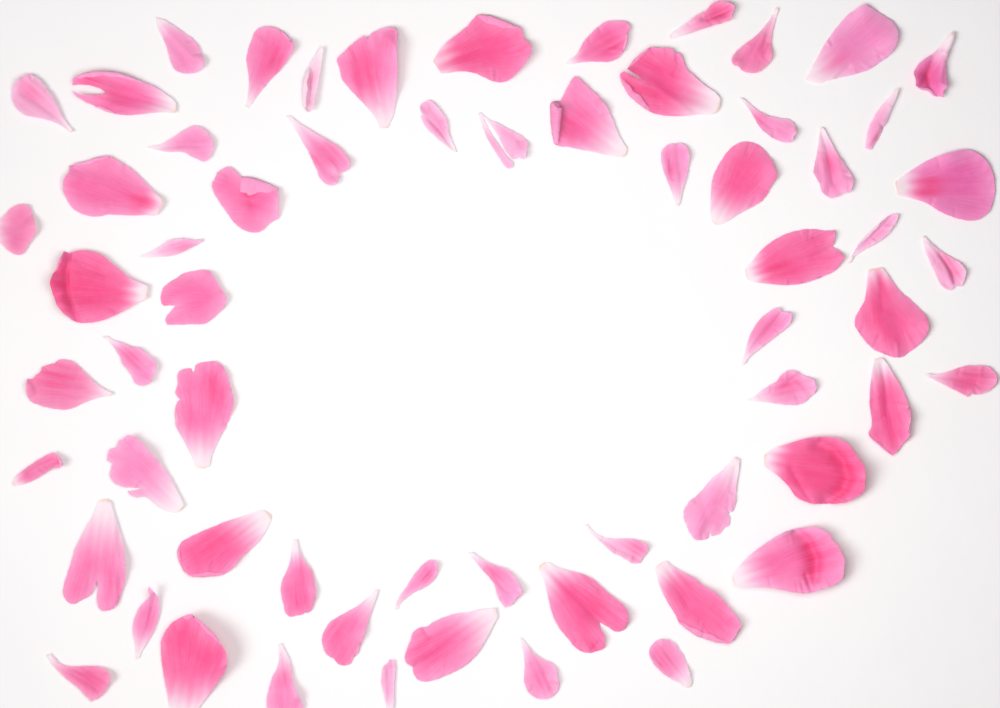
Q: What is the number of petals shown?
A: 63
